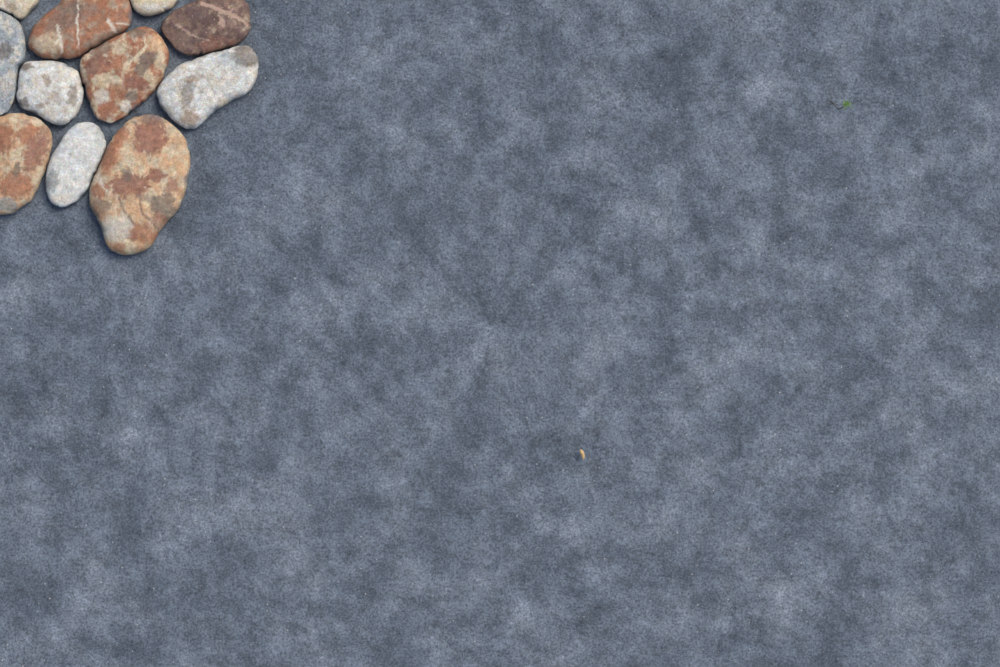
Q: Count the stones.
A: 11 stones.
